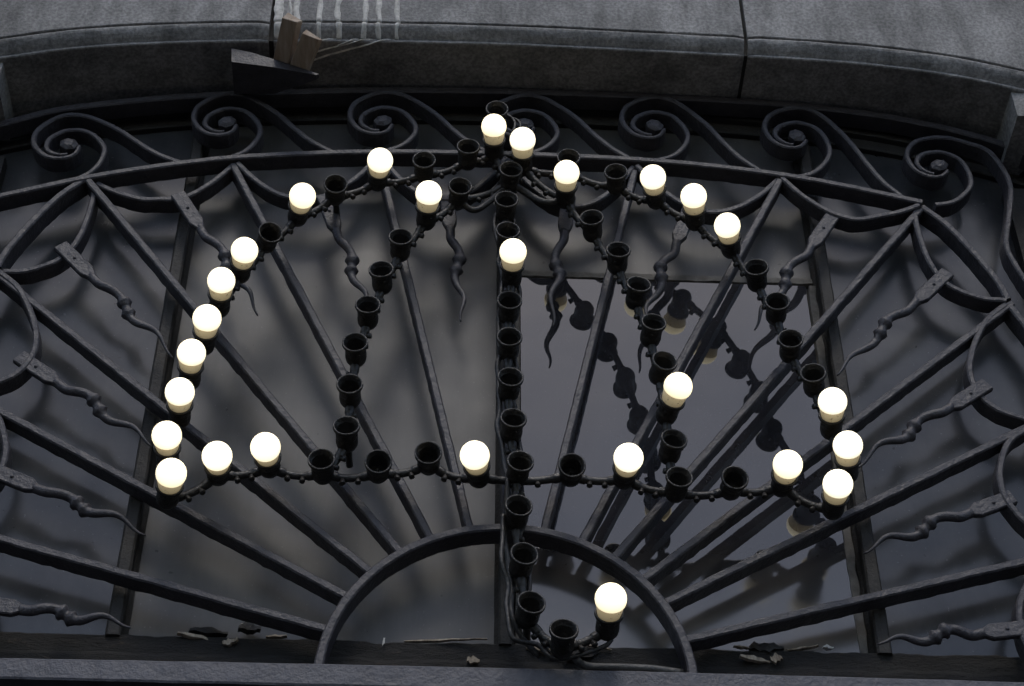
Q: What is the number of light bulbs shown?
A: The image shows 27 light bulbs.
